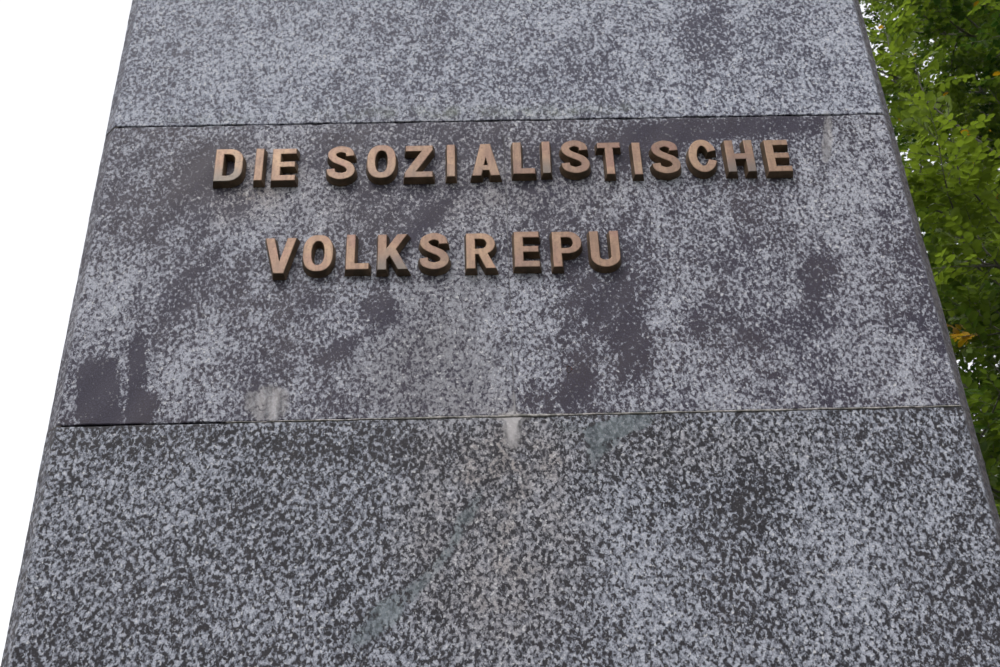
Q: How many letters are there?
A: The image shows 26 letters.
